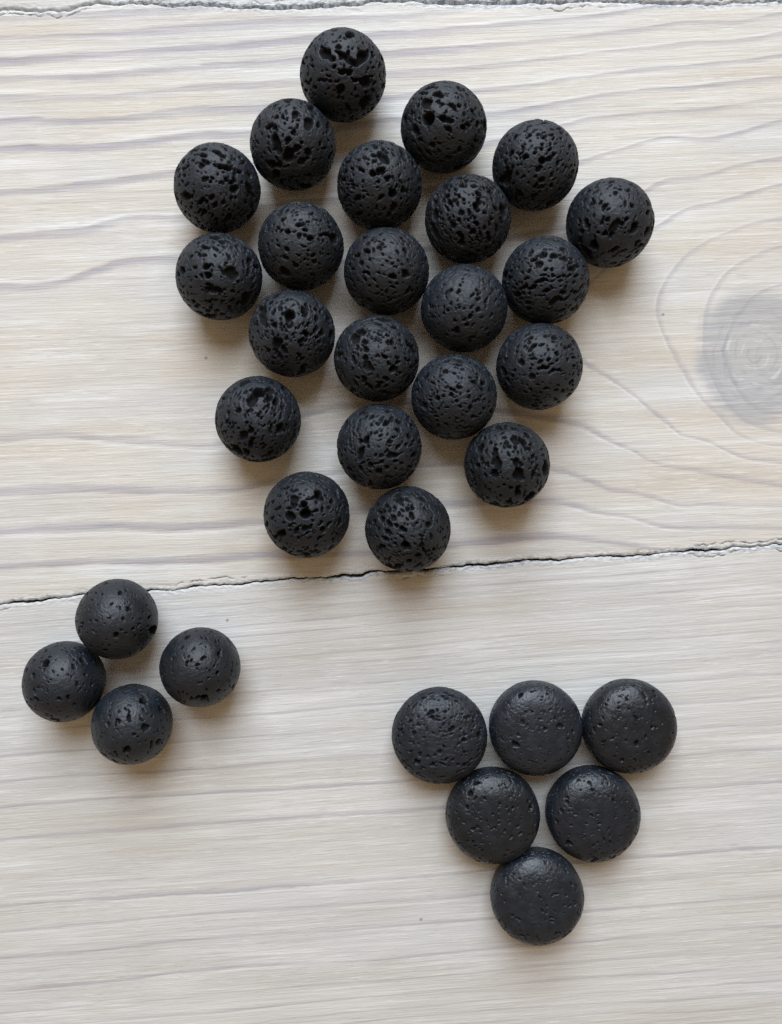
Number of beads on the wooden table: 32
